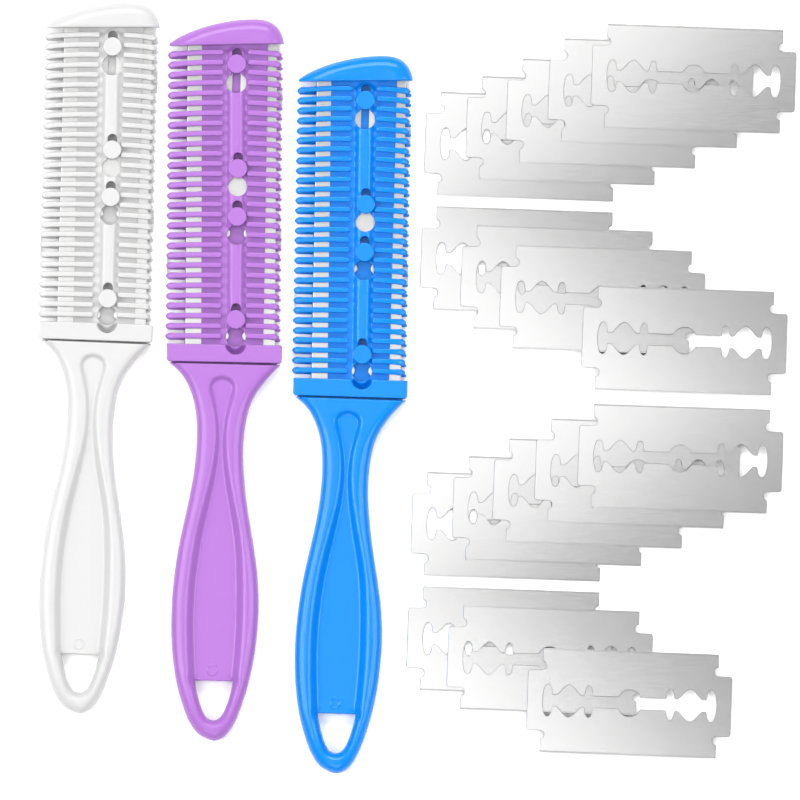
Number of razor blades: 17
